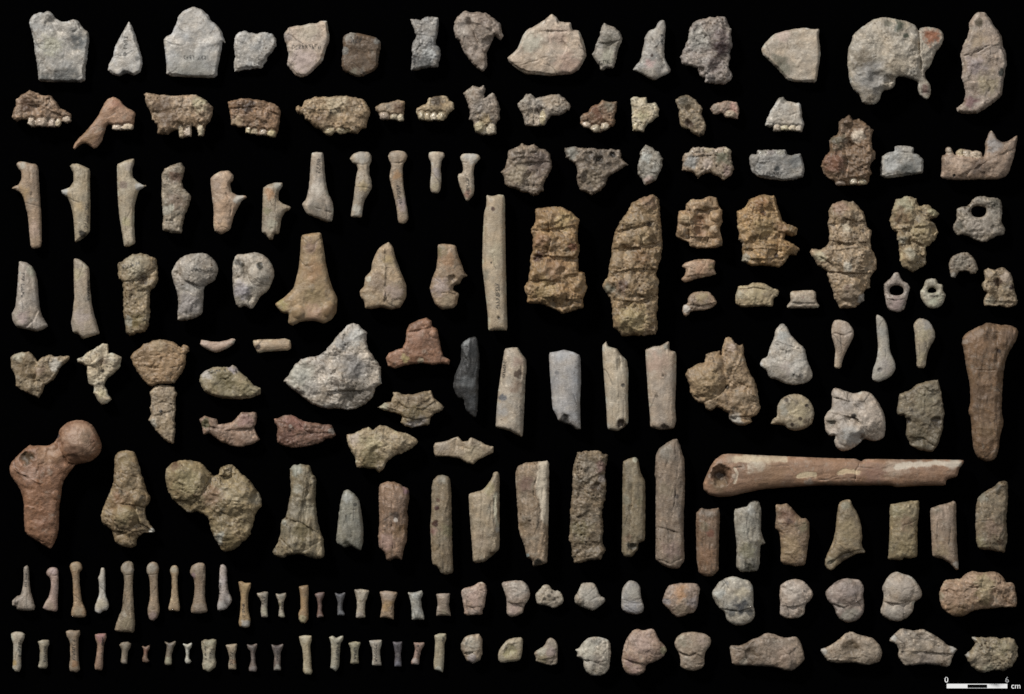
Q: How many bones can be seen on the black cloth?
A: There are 179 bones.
